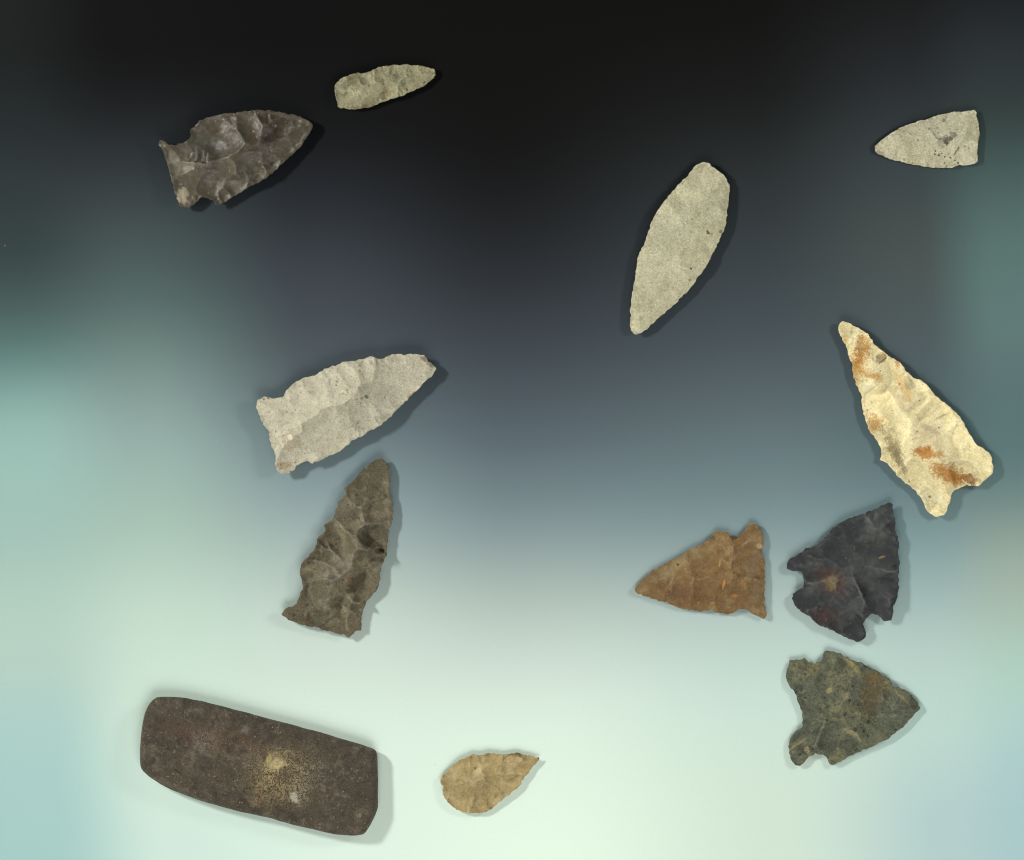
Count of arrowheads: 11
